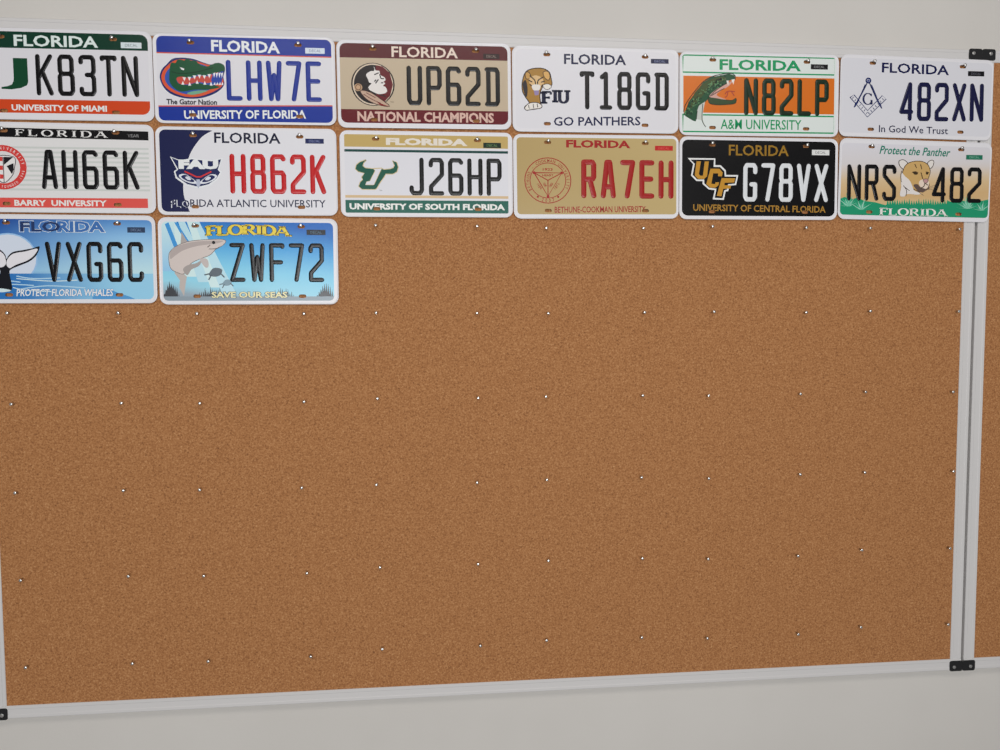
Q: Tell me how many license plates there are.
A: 14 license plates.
